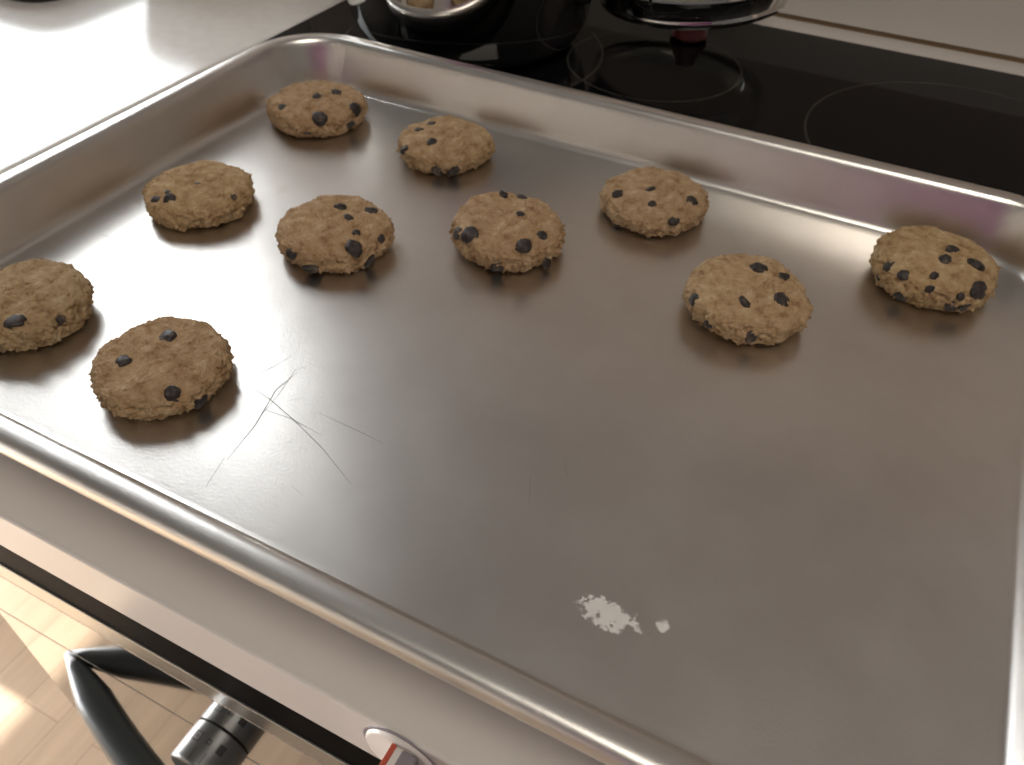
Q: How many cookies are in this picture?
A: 10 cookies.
